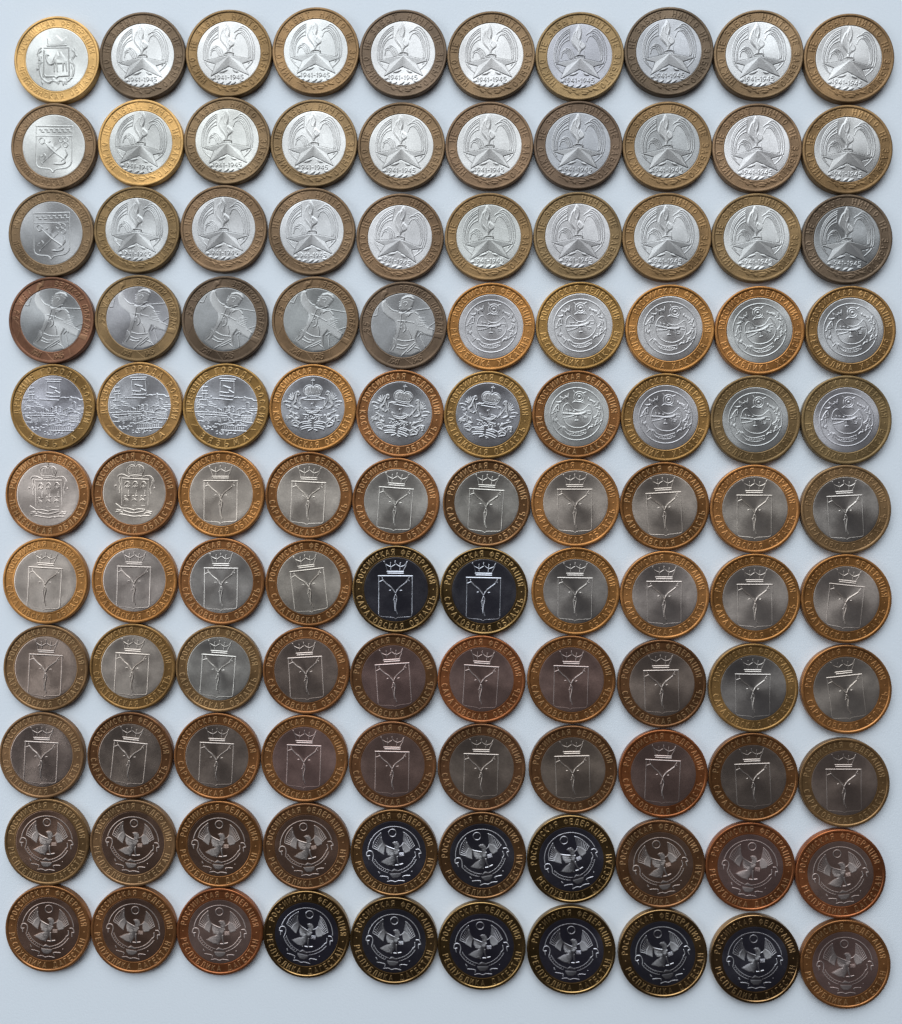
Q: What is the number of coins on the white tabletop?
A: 110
